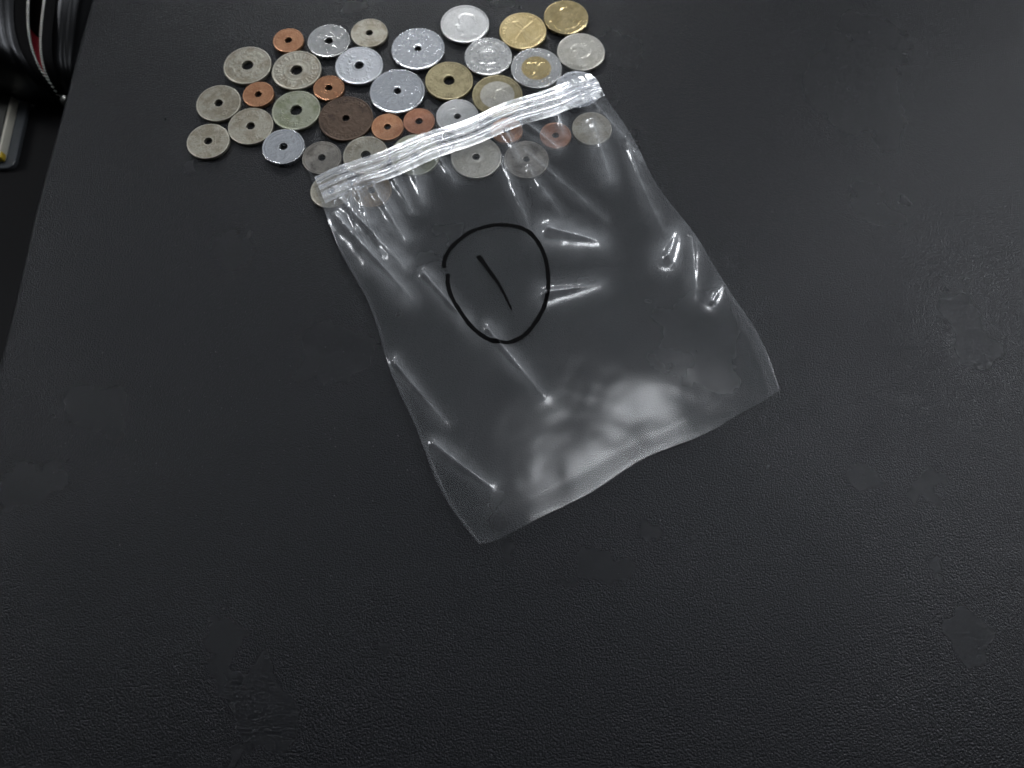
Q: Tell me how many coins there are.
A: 38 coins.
